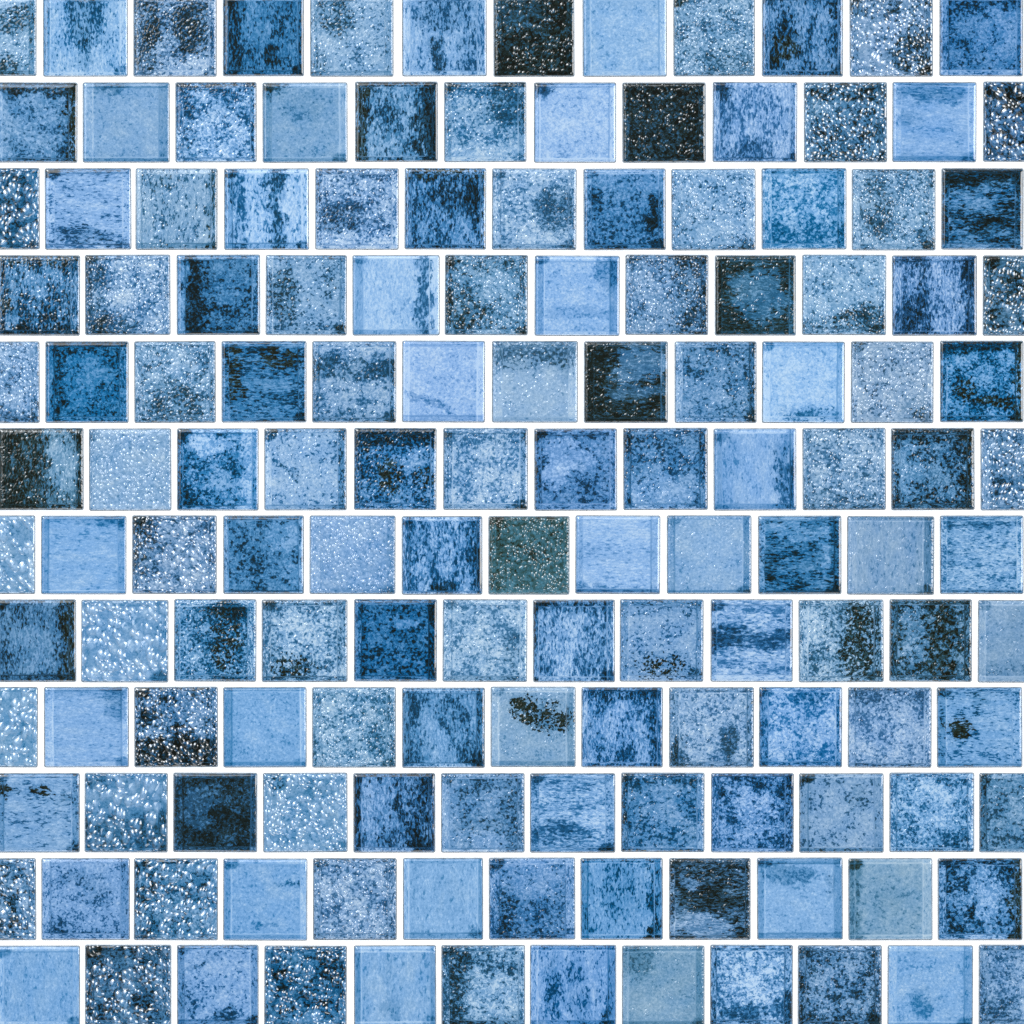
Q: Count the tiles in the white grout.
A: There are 144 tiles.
